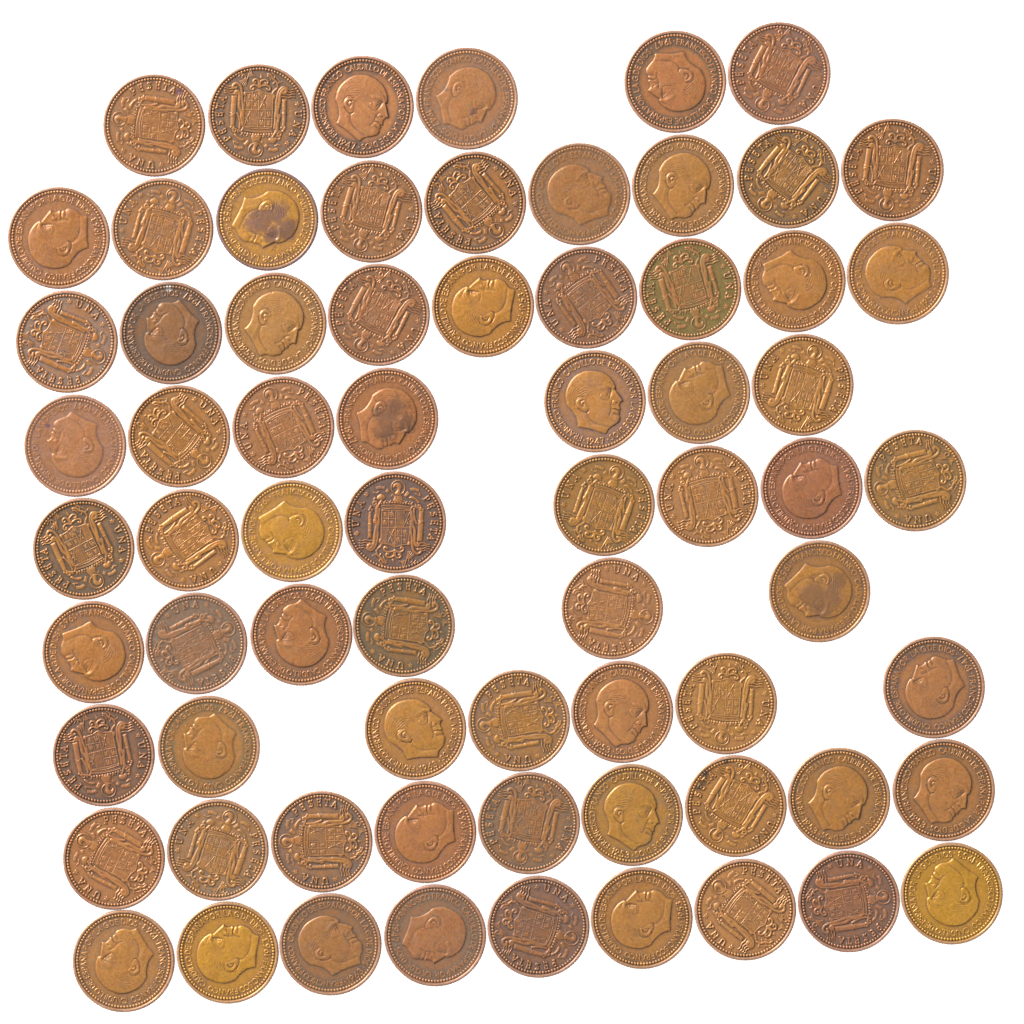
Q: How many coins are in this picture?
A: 70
